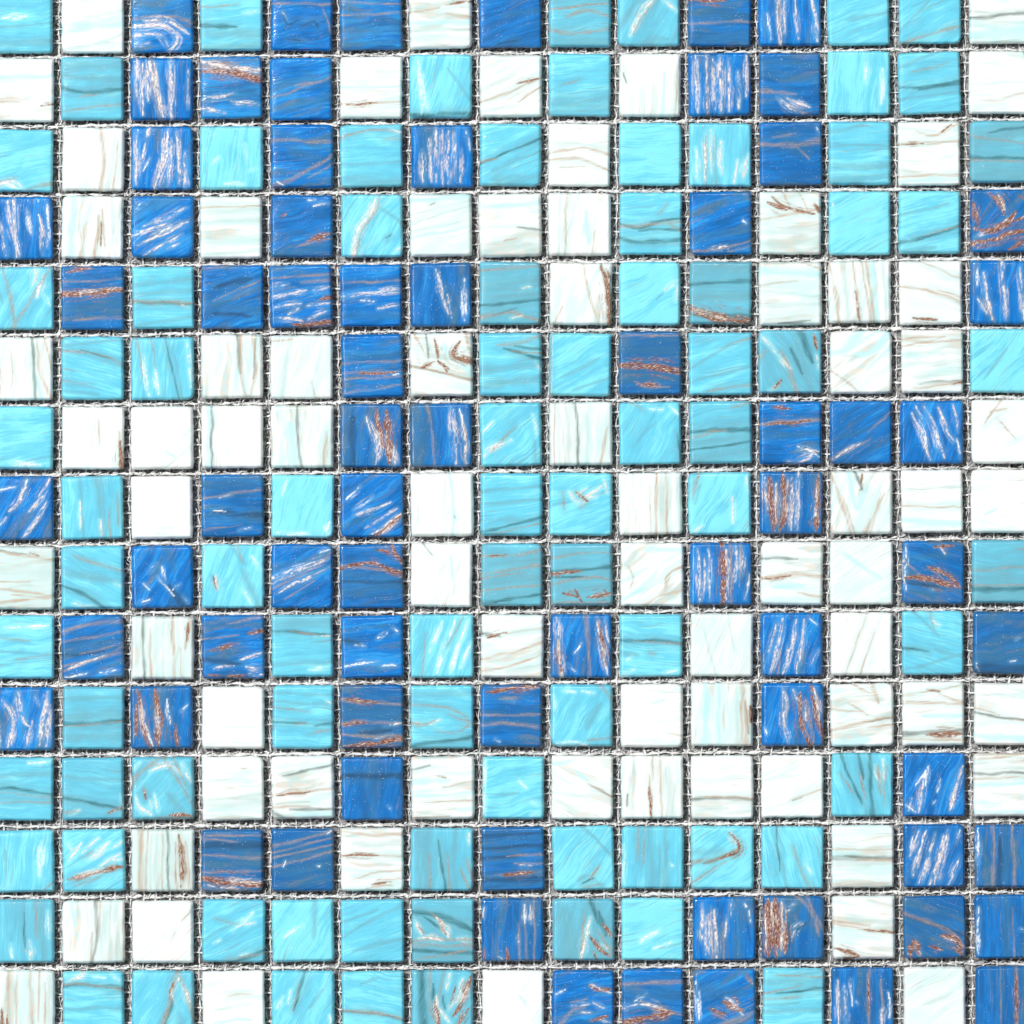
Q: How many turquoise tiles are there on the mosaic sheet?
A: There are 83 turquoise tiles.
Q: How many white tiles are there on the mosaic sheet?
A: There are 72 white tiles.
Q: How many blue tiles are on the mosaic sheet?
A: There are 70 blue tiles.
